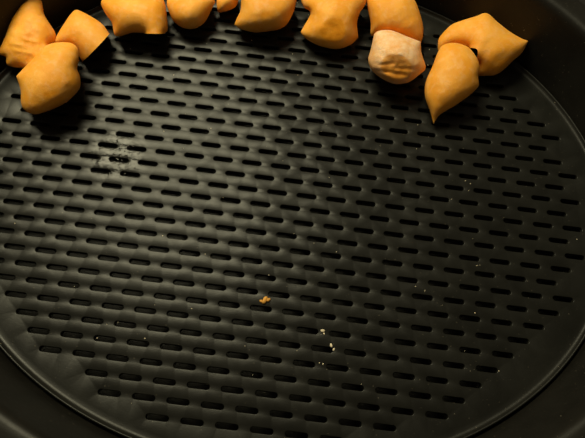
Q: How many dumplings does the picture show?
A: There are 12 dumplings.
